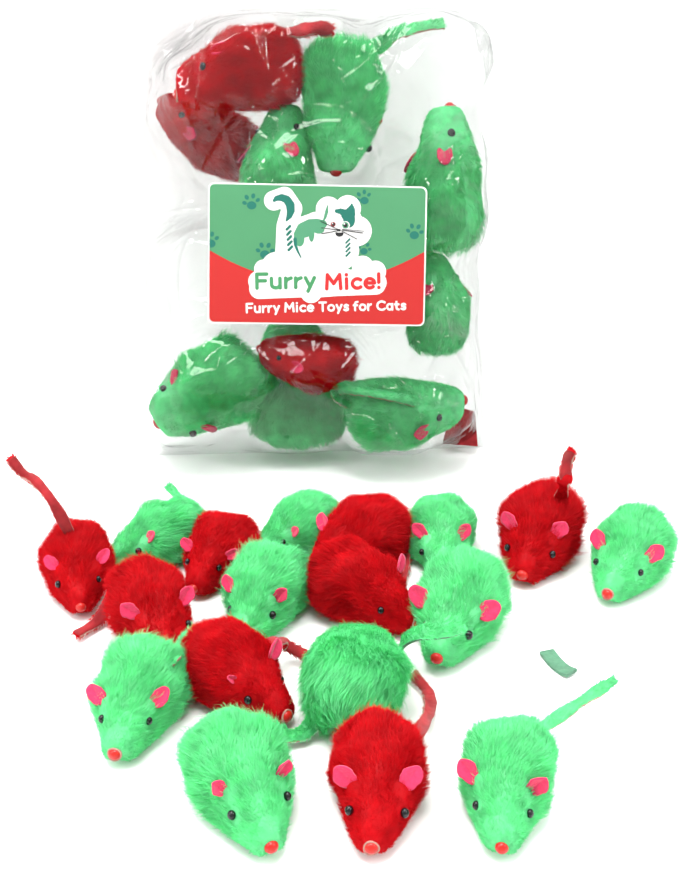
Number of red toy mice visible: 11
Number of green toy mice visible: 17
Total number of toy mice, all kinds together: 28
